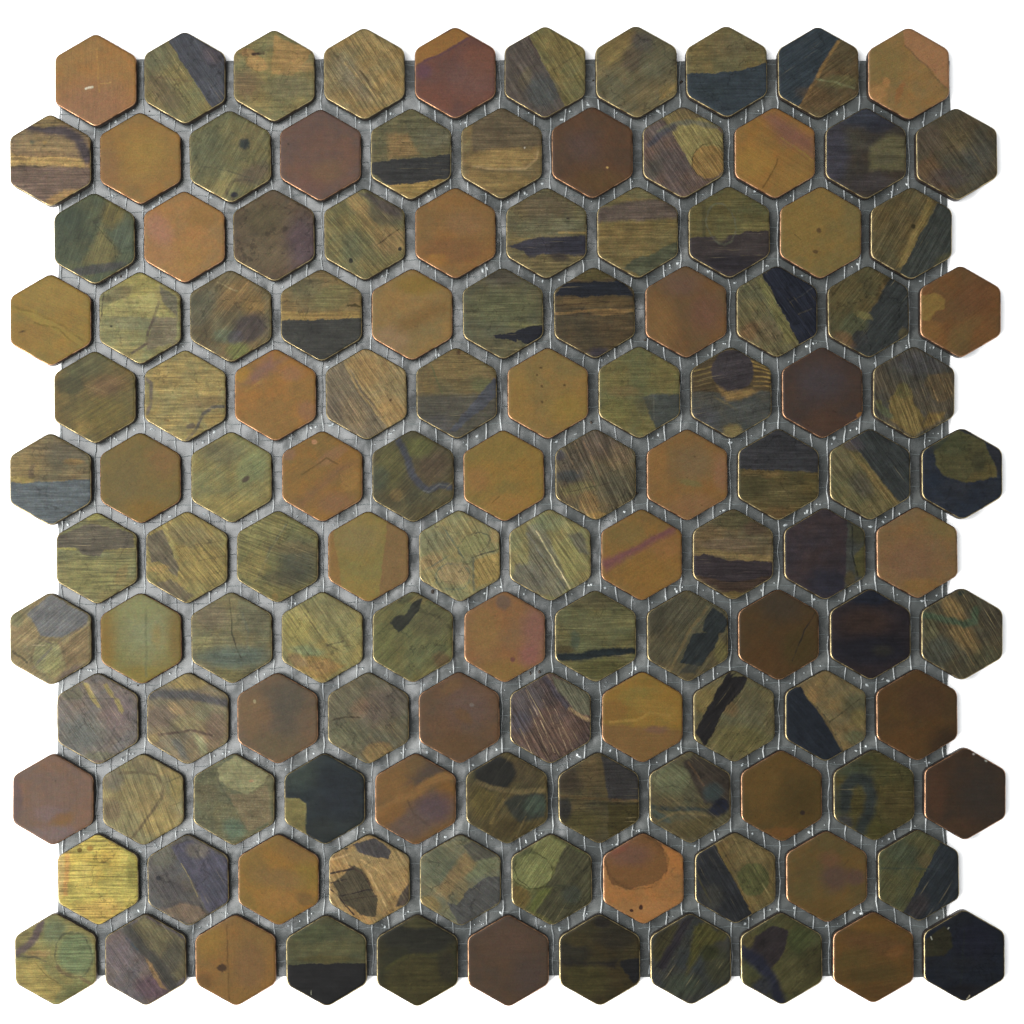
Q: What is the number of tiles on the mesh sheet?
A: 126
